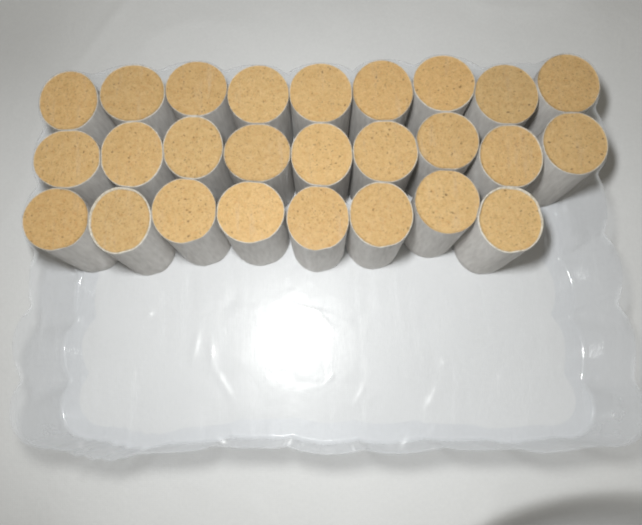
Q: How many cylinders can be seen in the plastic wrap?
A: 26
